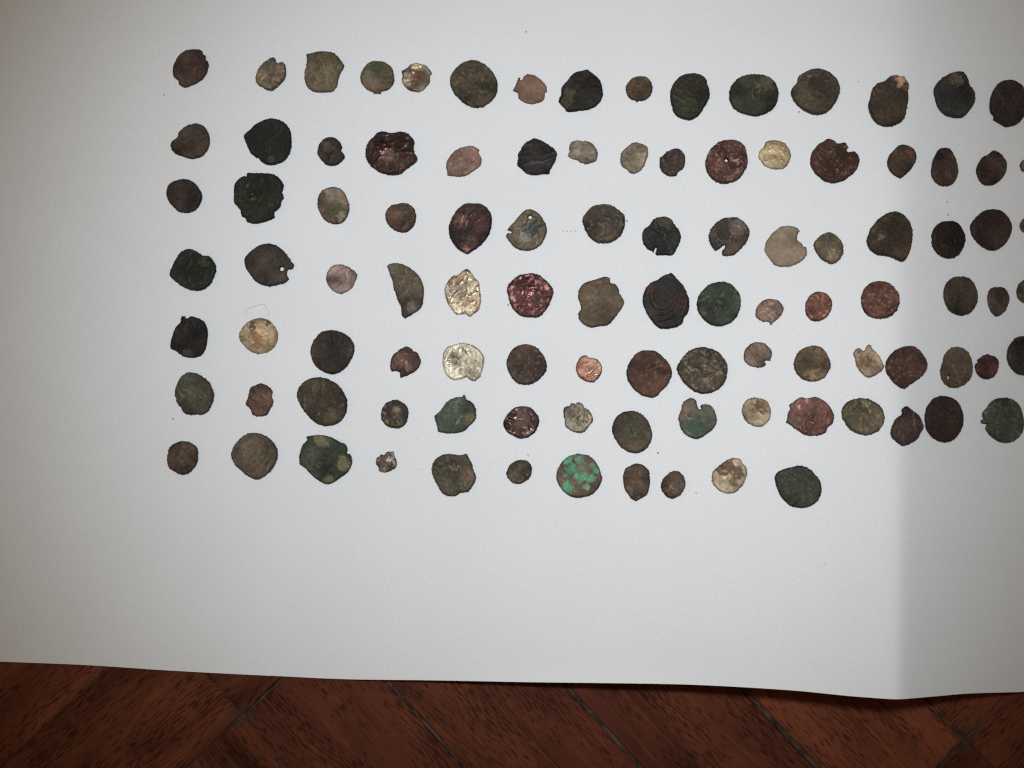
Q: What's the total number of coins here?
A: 103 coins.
